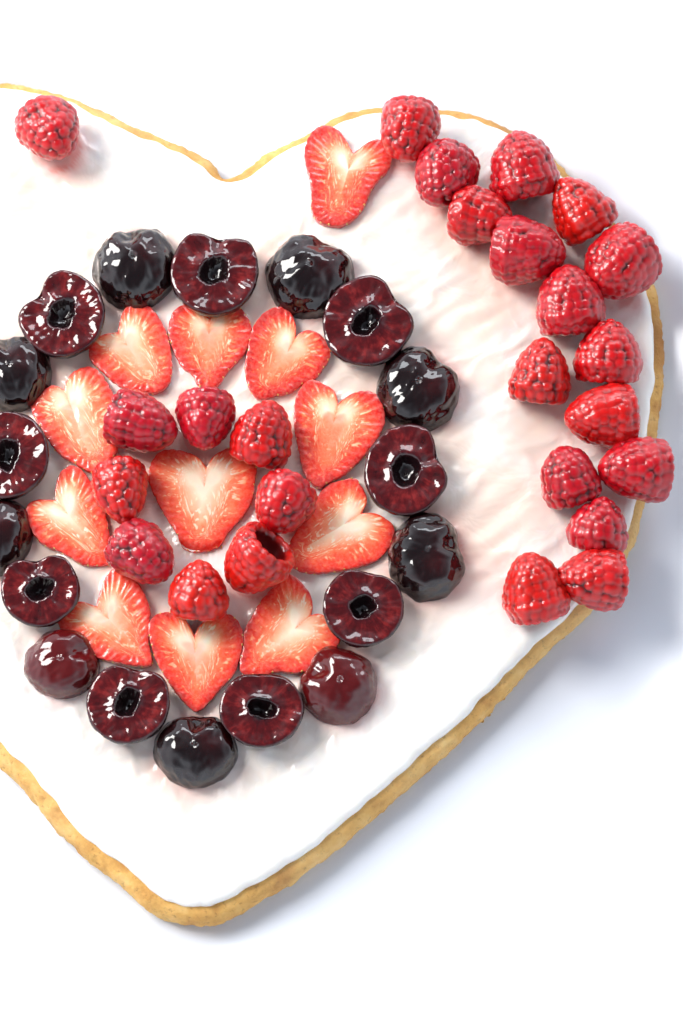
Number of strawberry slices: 12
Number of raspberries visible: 25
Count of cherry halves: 18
